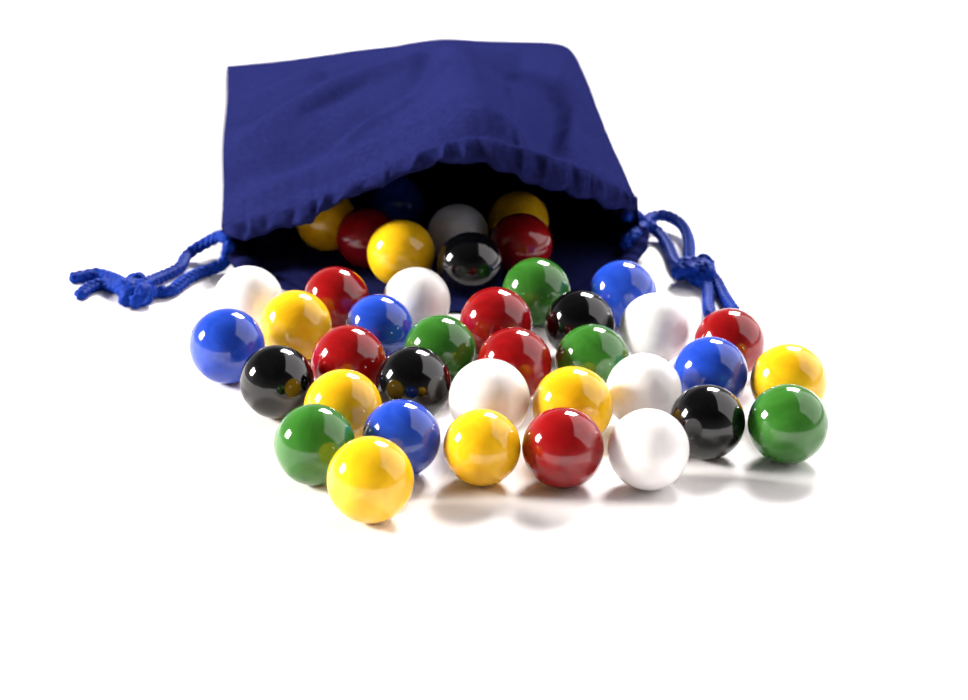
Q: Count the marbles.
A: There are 40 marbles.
